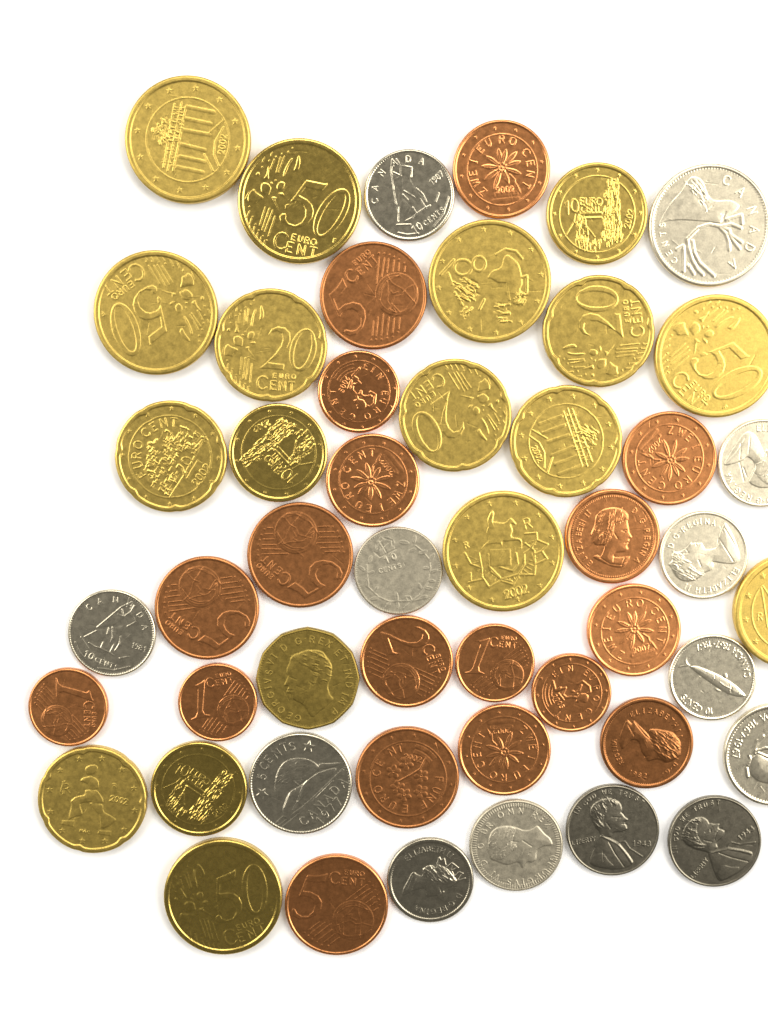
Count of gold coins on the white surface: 18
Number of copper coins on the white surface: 18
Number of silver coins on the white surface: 13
